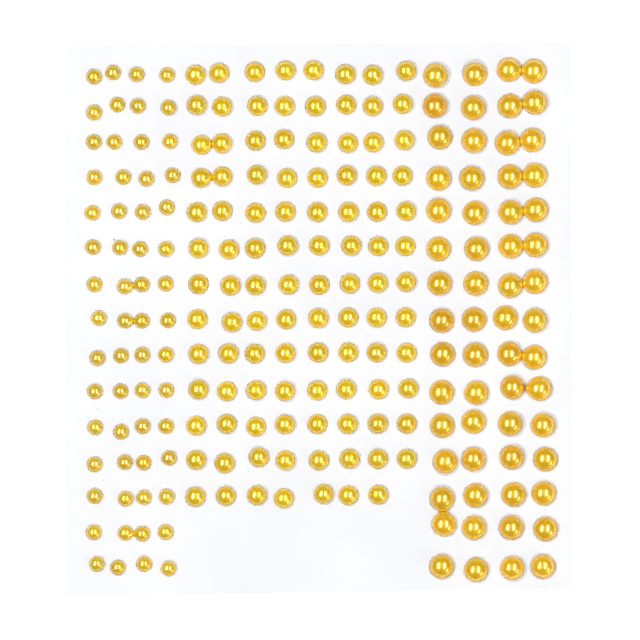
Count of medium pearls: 103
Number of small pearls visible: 60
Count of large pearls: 60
